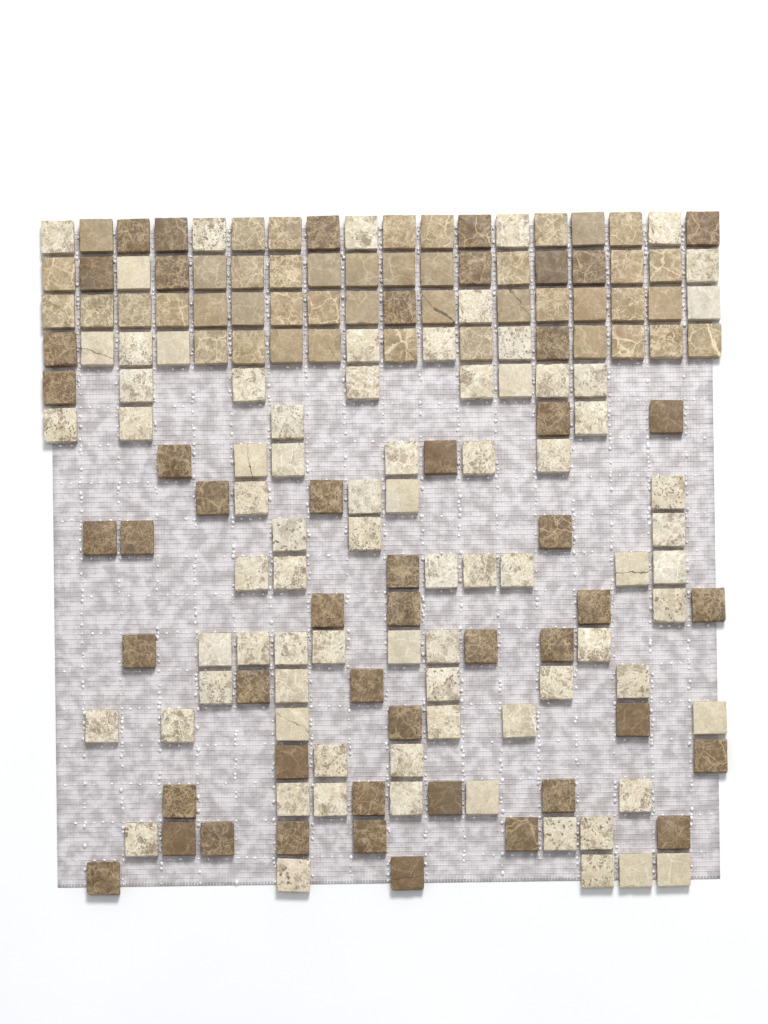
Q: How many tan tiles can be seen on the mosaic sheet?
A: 44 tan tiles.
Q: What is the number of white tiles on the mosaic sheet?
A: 78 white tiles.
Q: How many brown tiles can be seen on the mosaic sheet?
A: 49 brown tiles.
